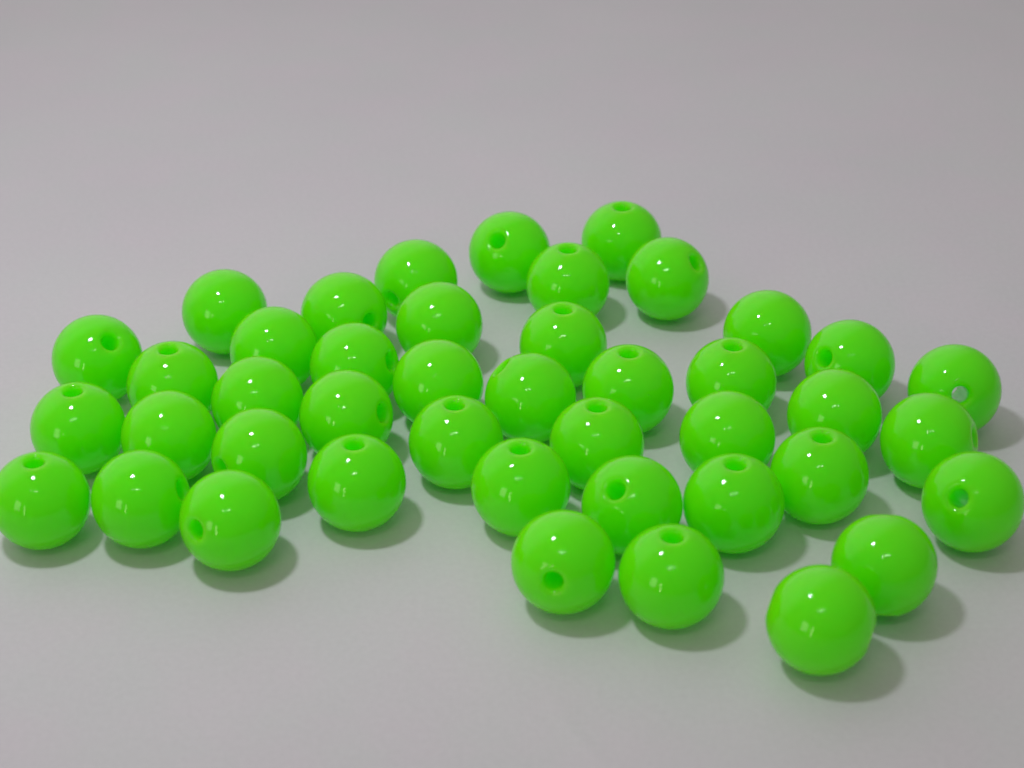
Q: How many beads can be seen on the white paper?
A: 43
